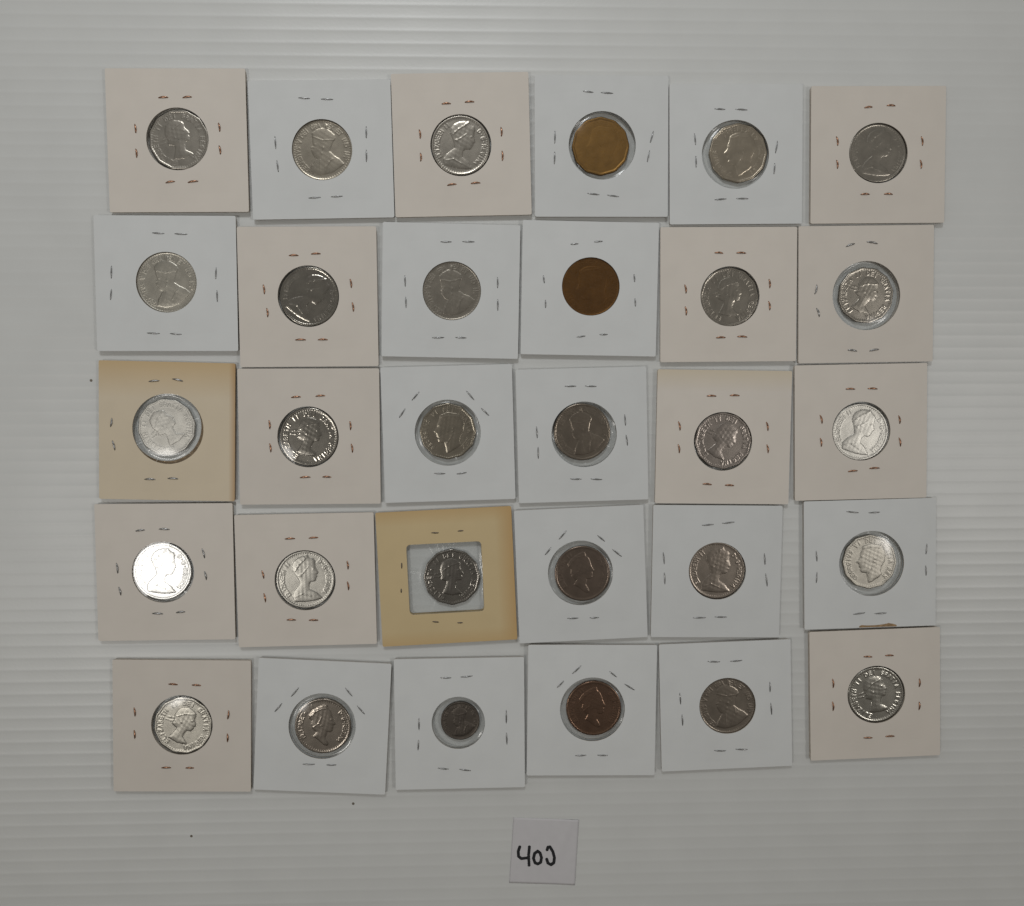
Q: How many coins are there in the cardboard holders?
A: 30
